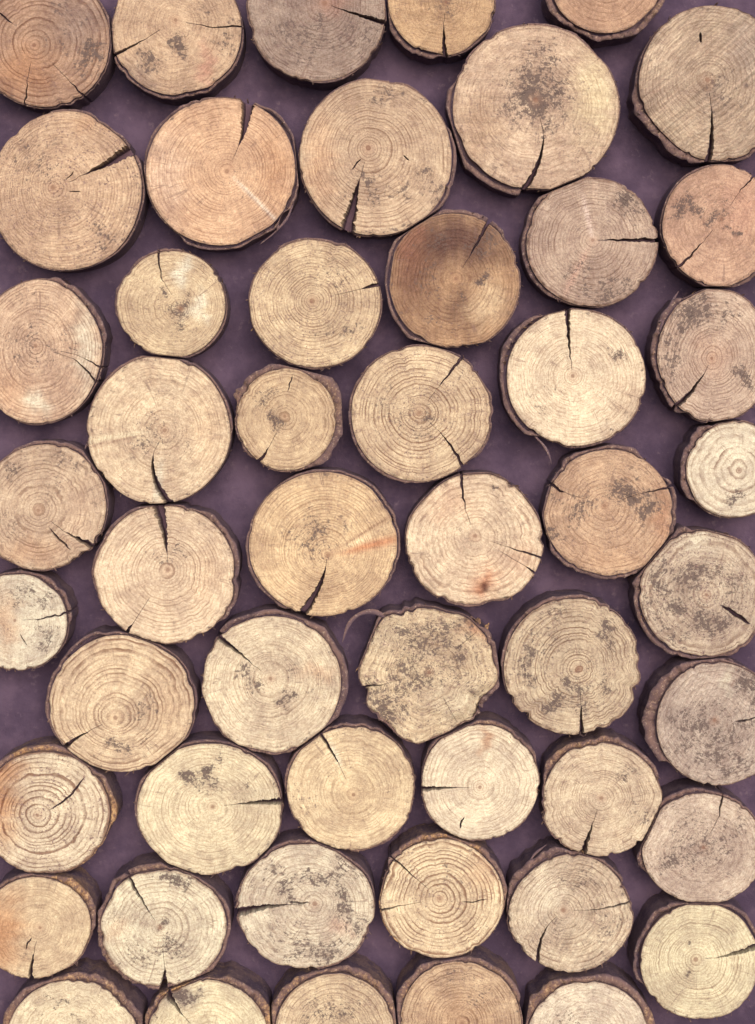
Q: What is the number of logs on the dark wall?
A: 51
